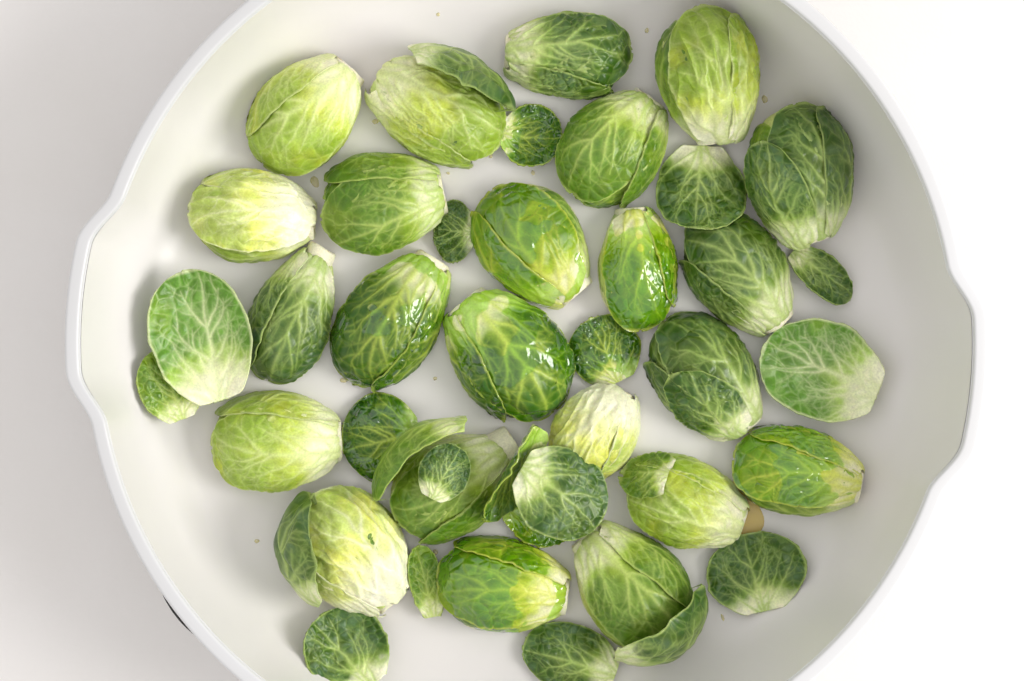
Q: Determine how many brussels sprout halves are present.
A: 23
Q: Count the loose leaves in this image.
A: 21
